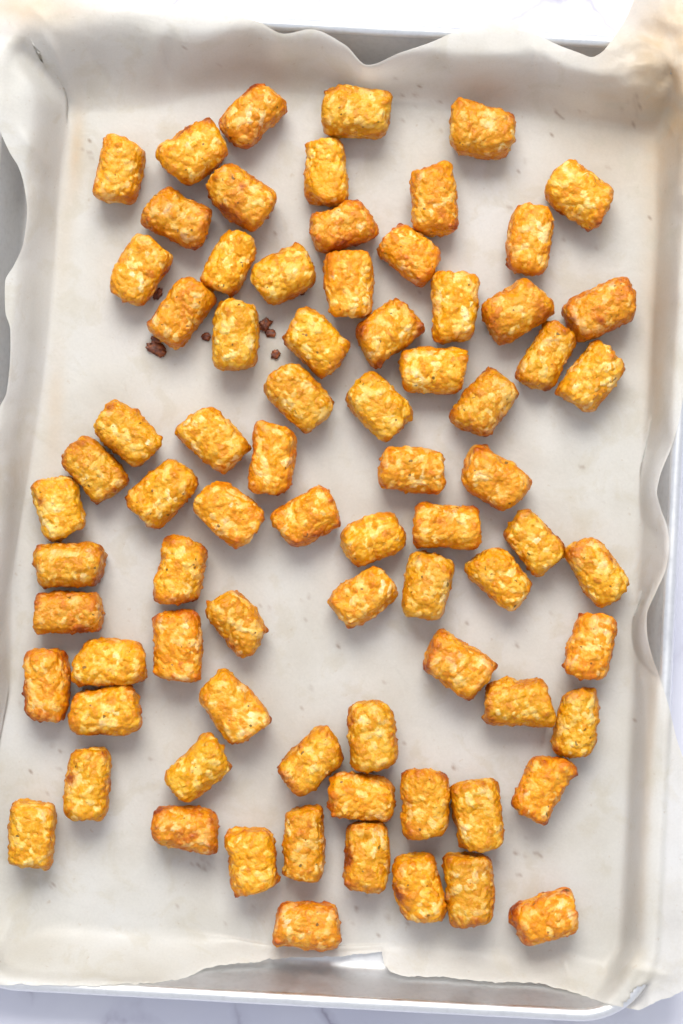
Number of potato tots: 77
